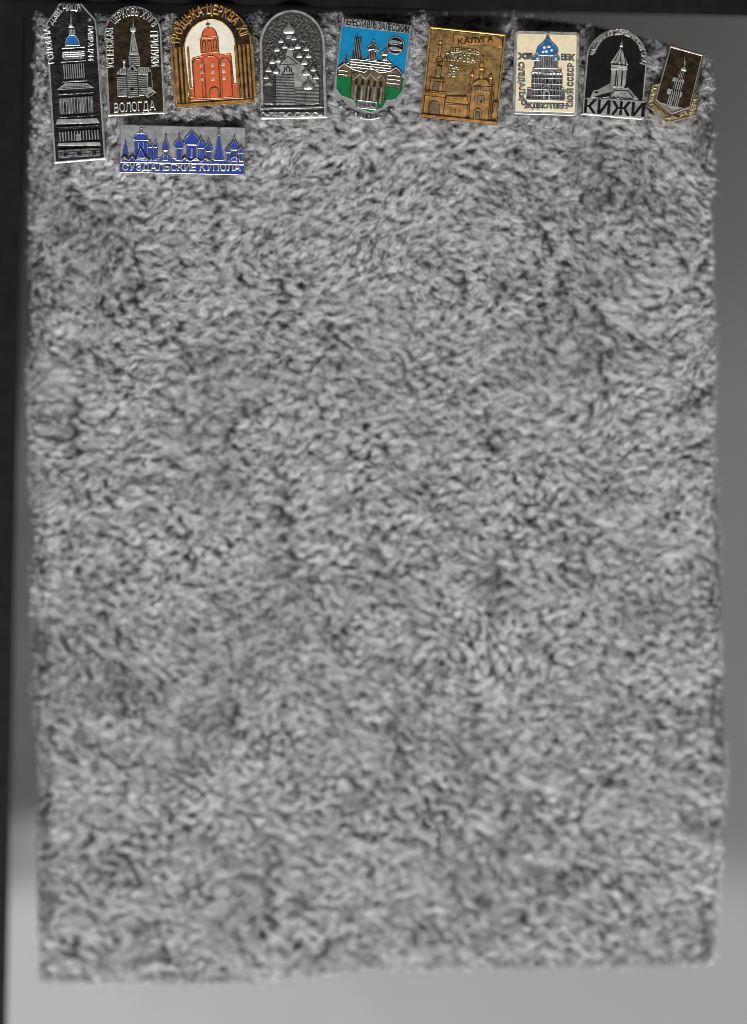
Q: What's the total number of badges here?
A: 10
